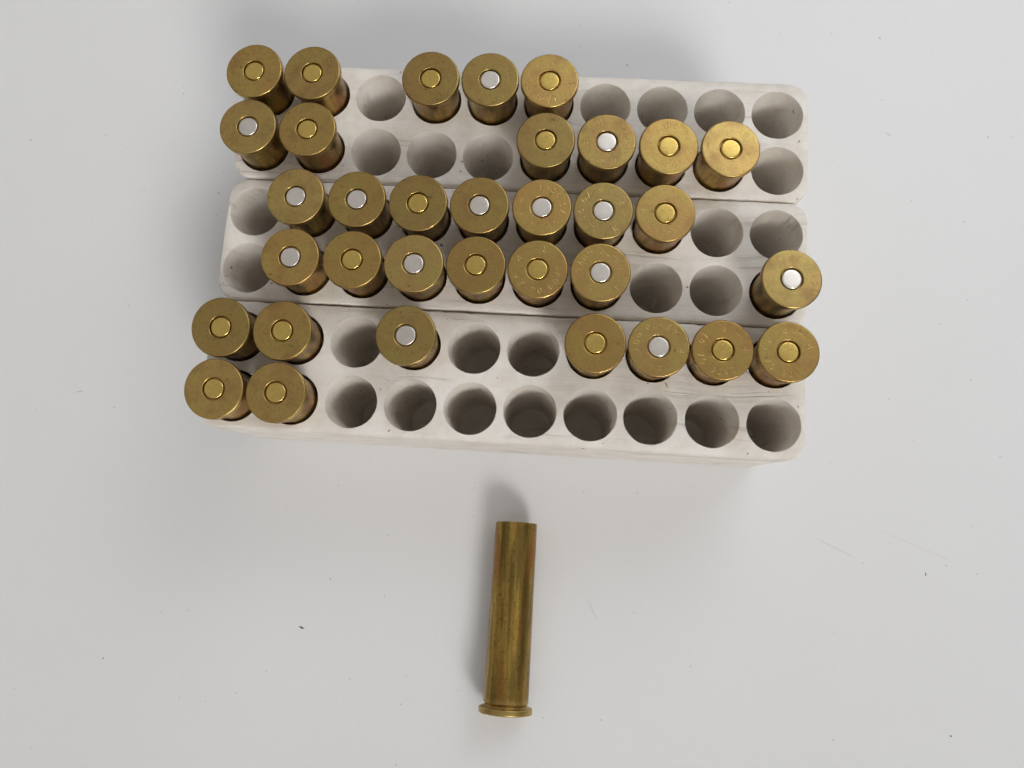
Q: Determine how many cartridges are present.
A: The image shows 35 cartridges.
